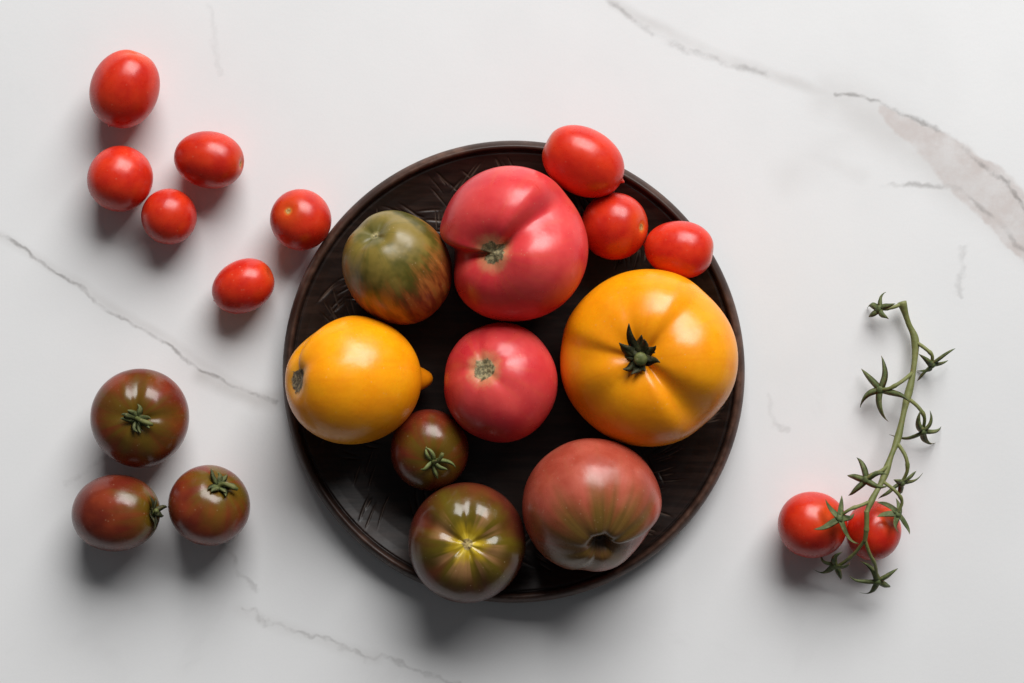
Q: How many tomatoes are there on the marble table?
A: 22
